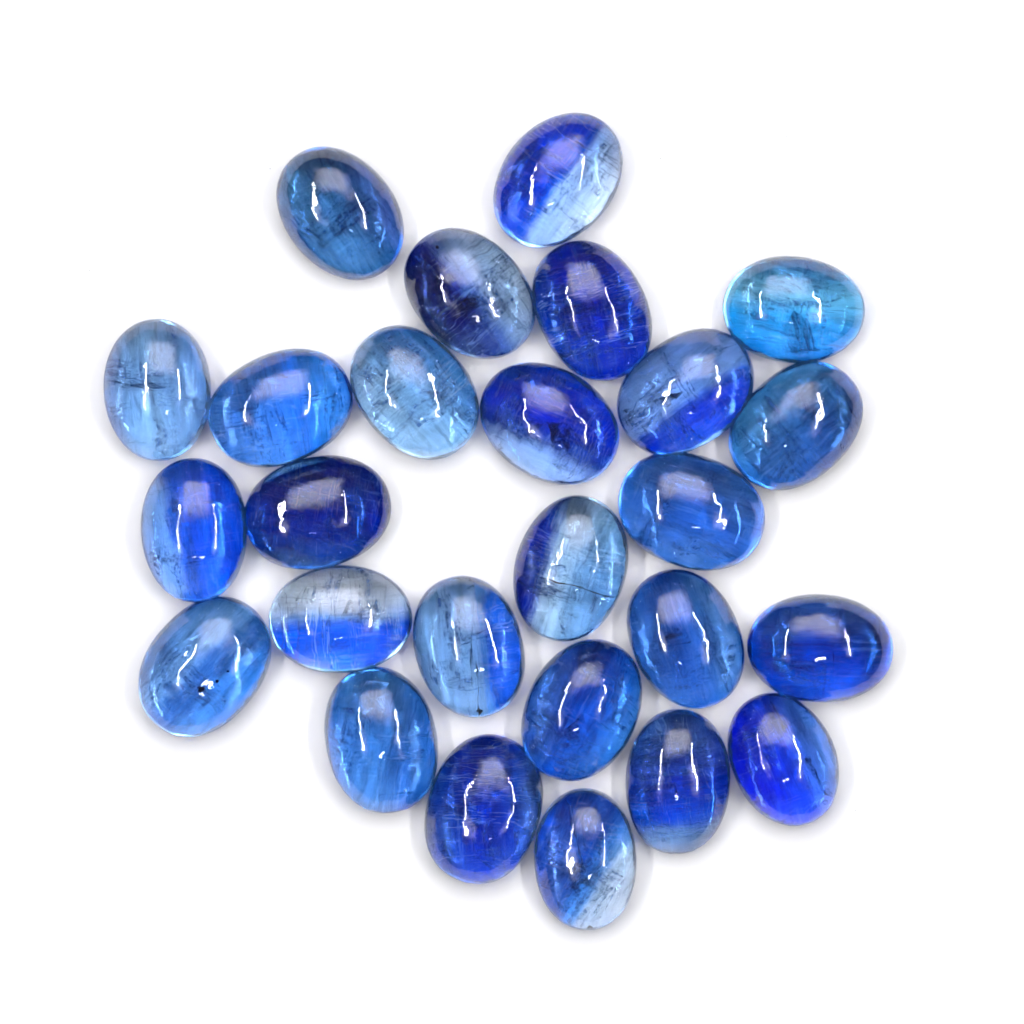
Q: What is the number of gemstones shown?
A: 26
